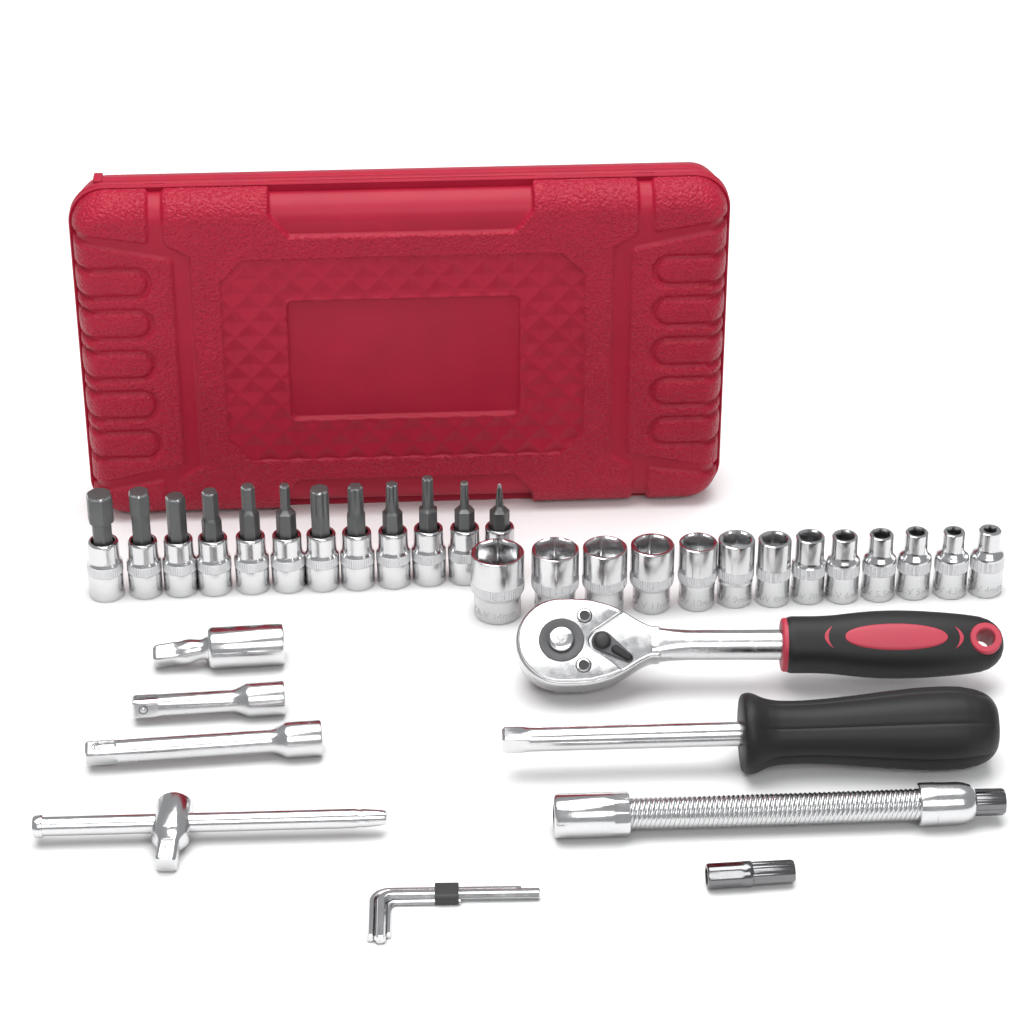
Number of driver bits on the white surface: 12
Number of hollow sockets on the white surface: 13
